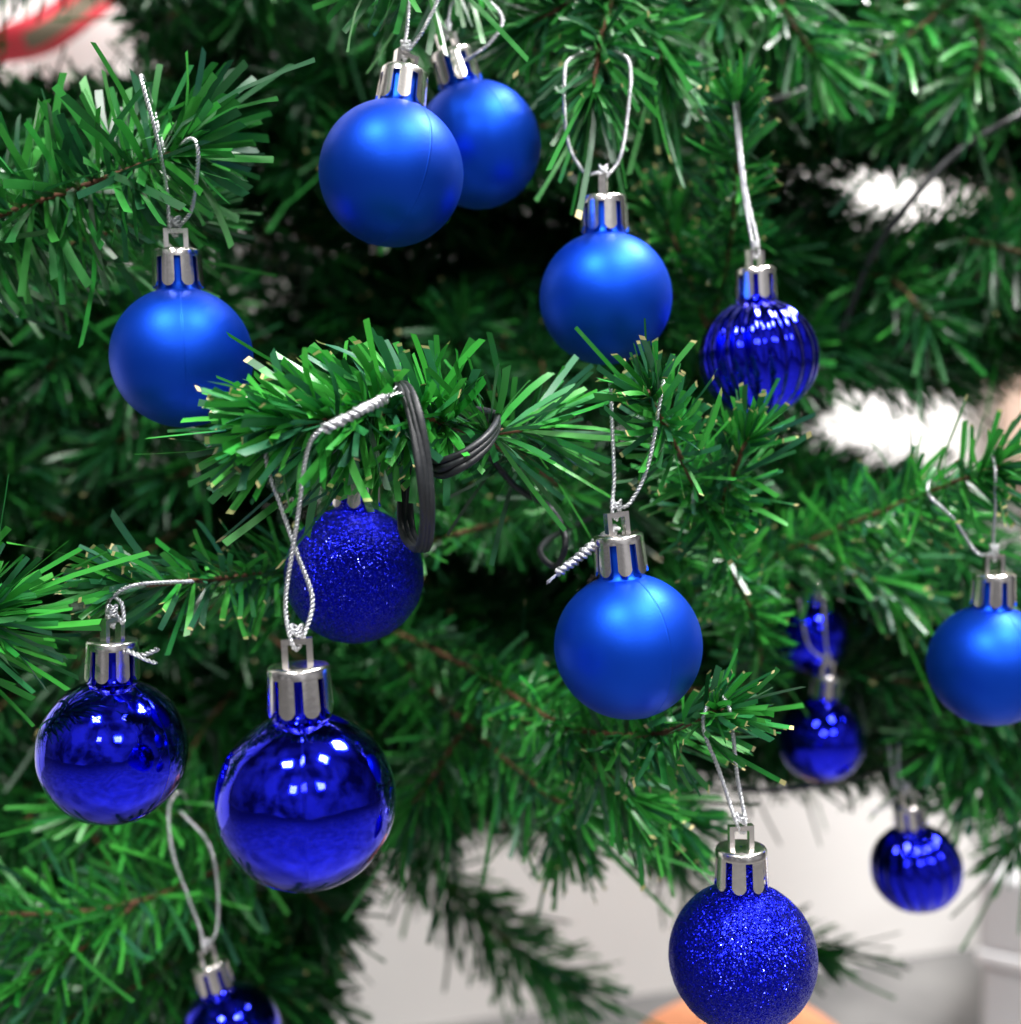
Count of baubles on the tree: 15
